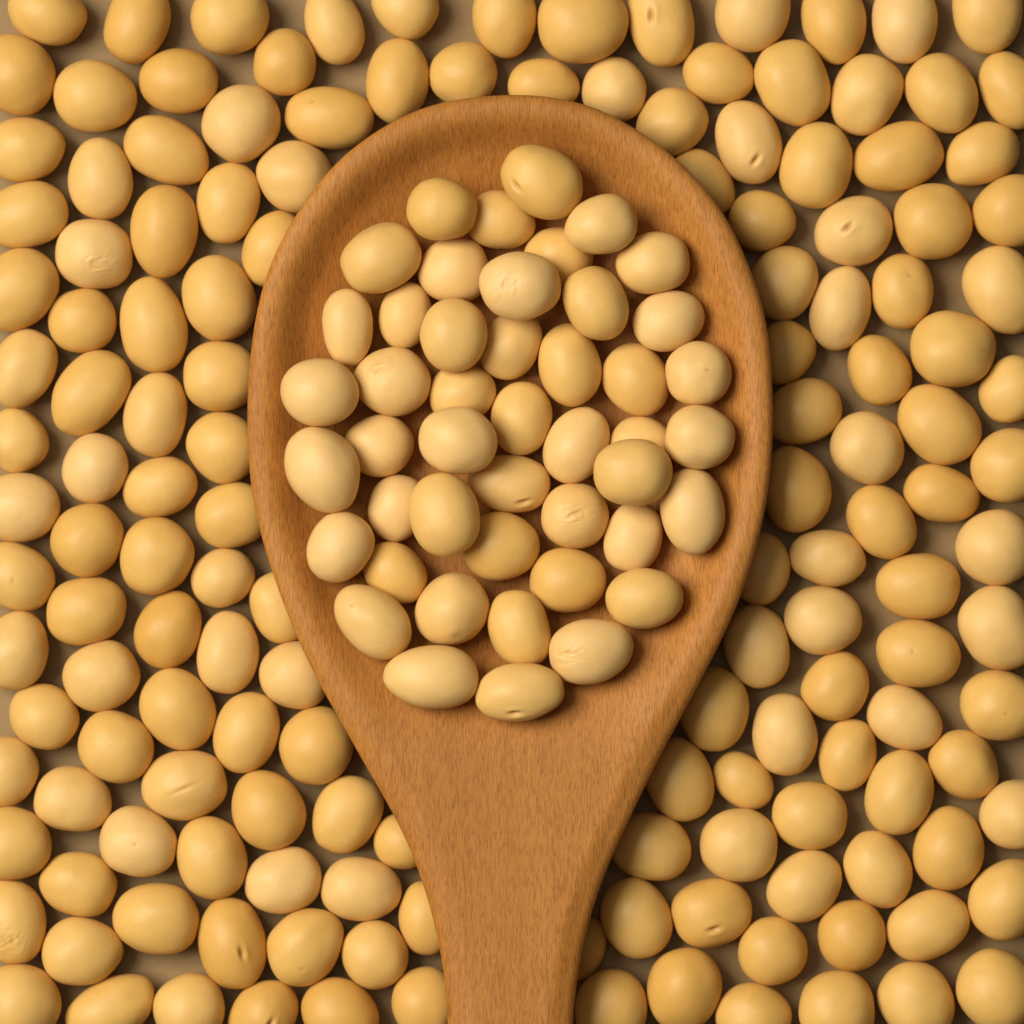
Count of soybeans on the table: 200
